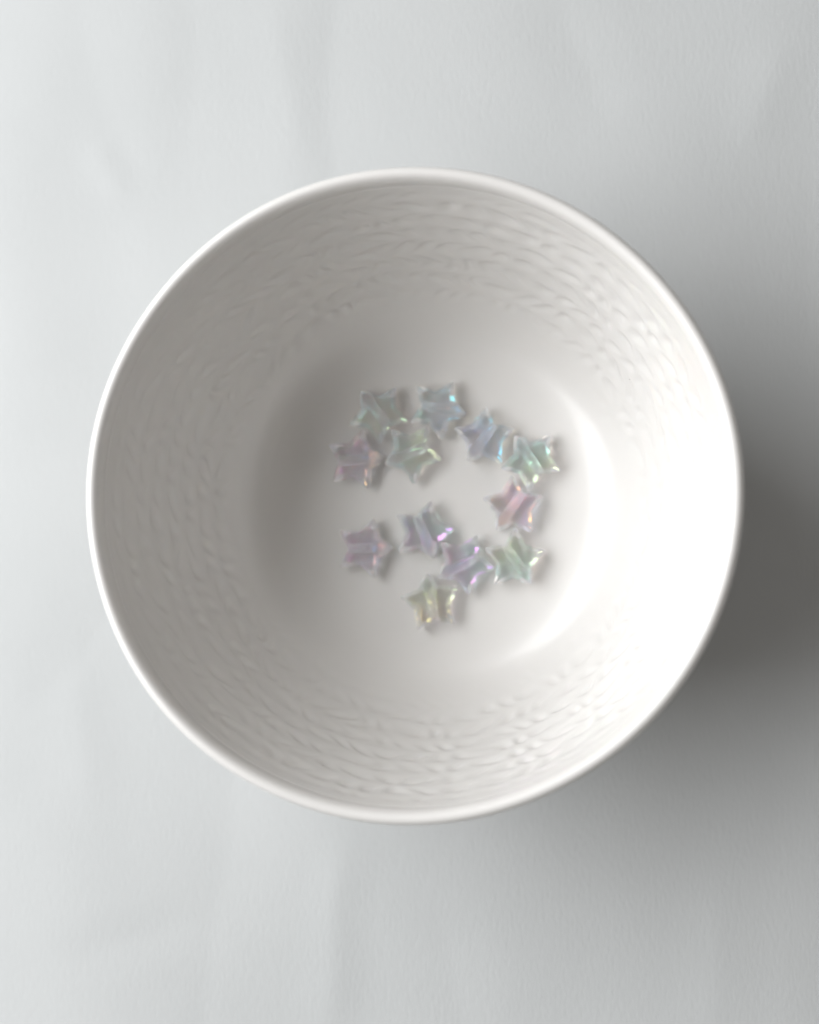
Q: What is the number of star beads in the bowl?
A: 12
